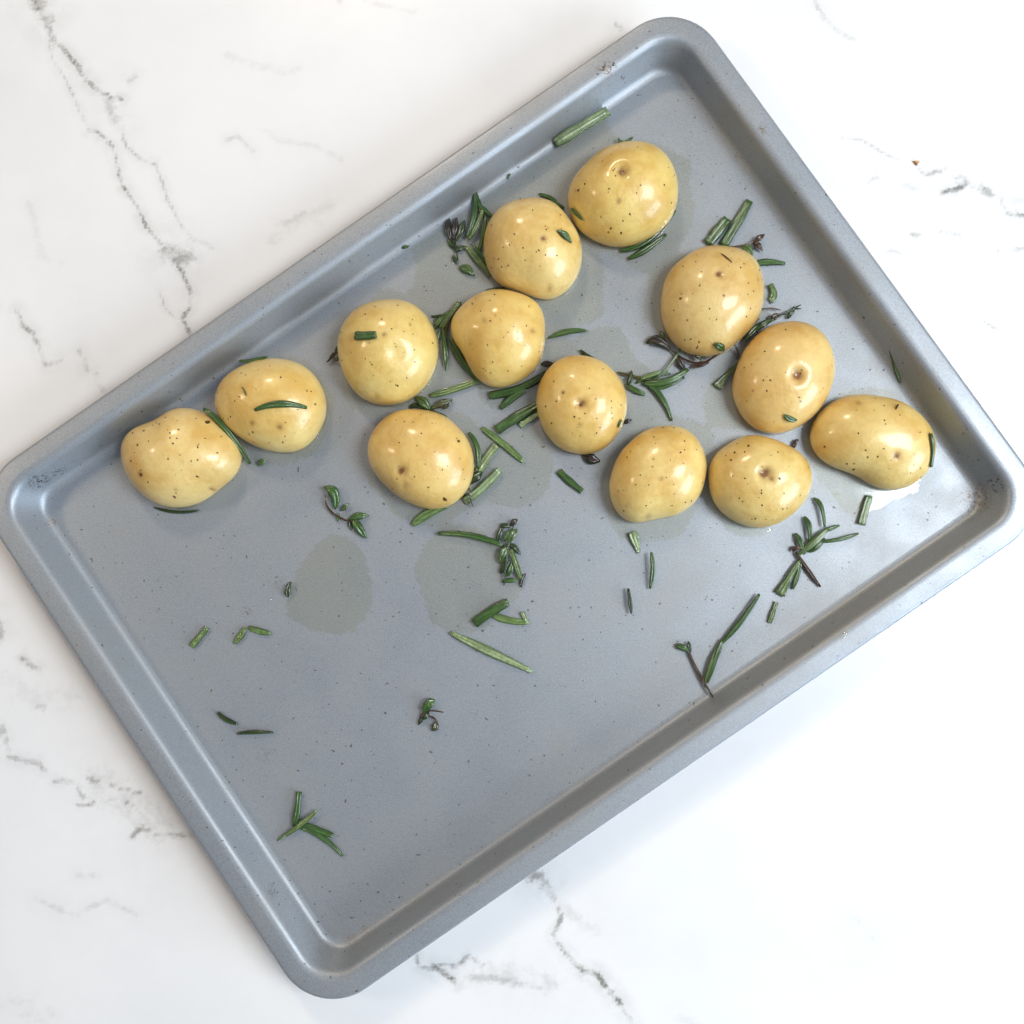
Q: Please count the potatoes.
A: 13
